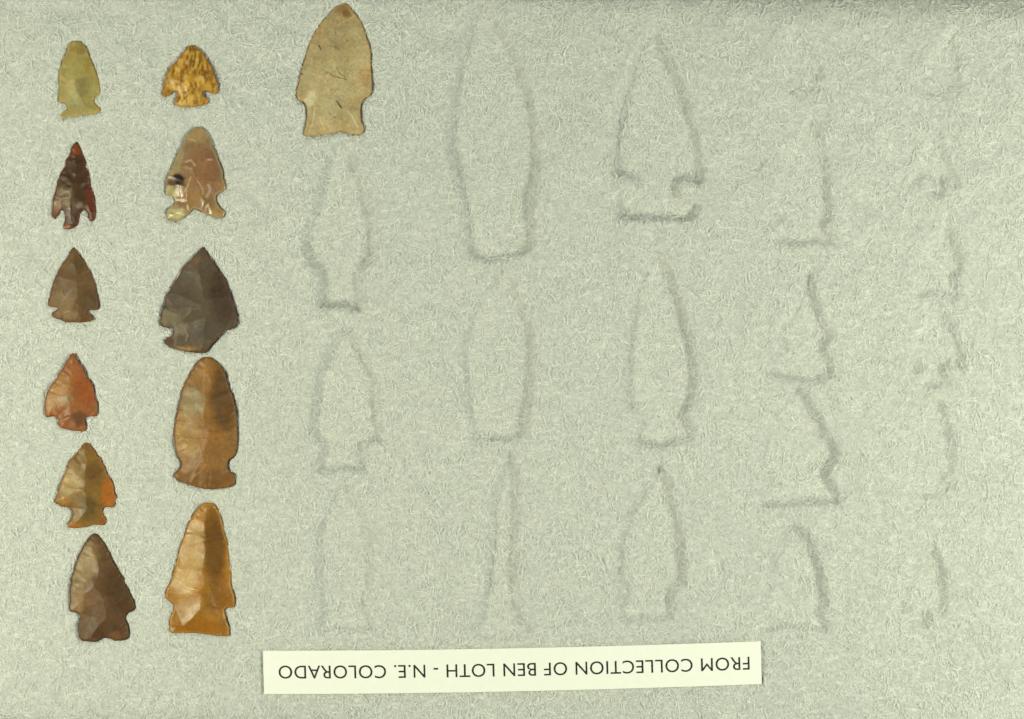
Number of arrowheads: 12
